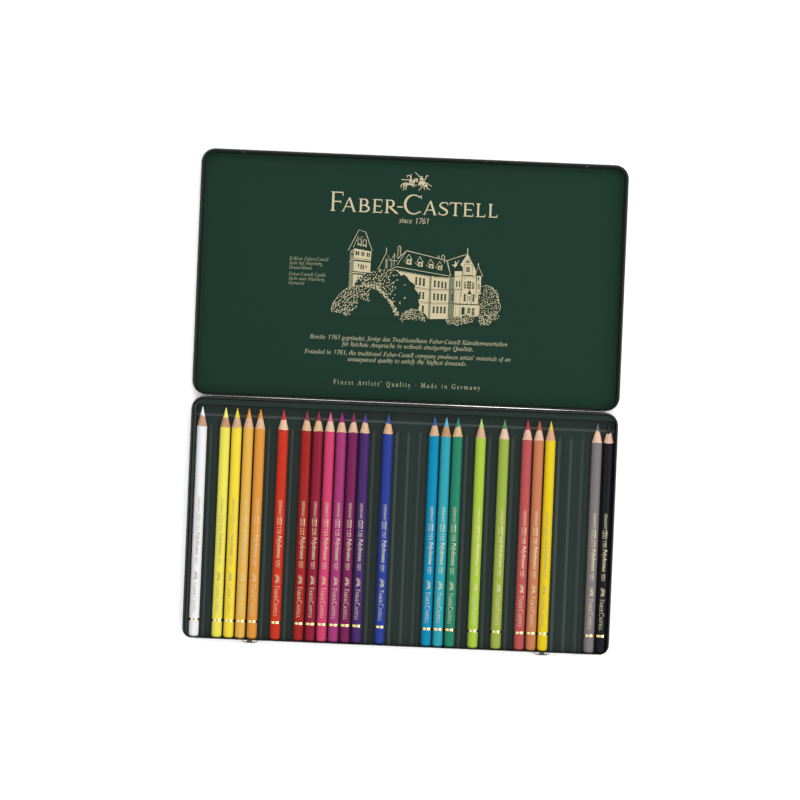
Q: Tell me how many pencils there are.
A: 23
